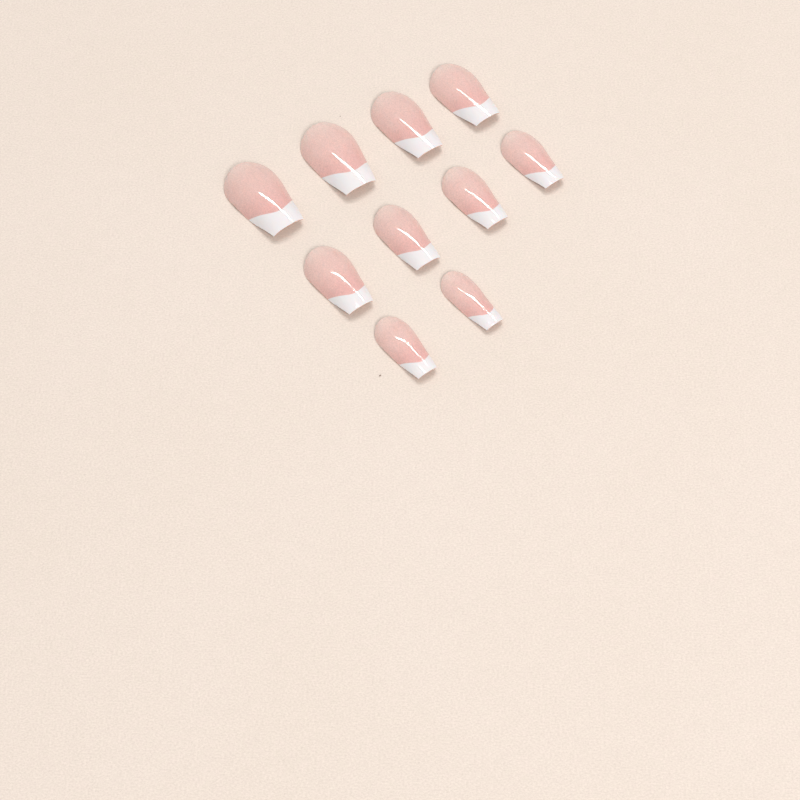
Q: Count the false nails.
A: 10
